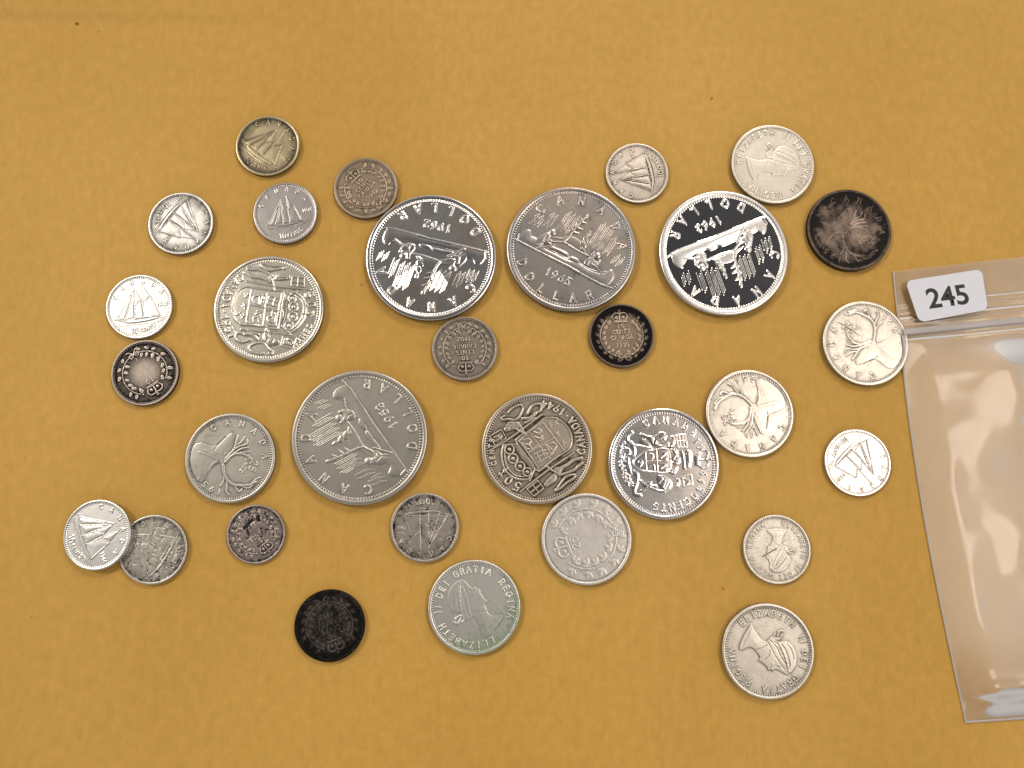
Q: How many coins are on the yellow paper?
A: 31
